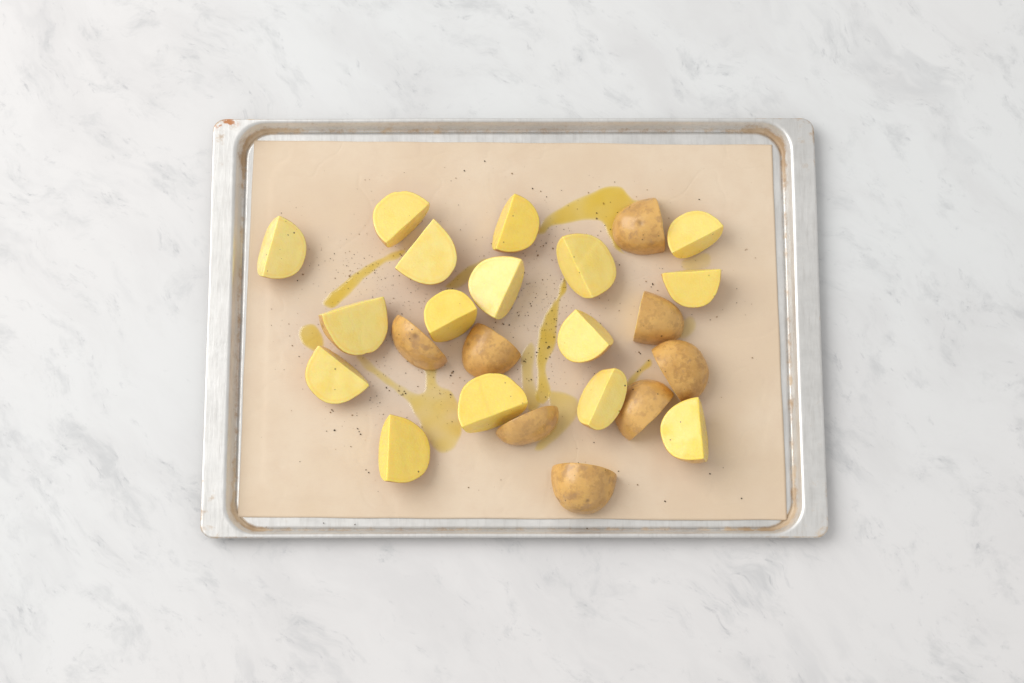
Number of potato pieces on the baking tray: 24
